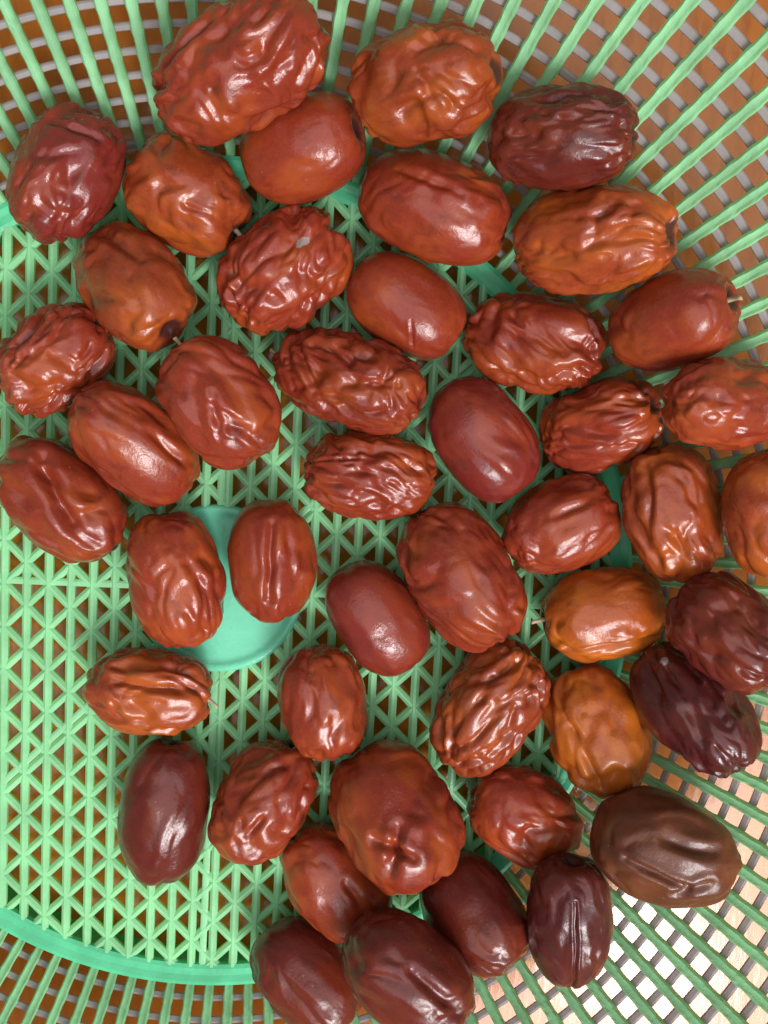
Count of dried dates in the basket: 46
